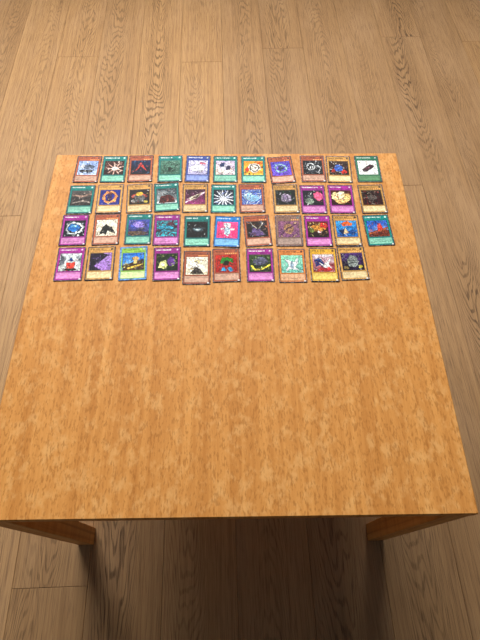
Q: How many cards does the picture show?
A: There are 43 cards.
